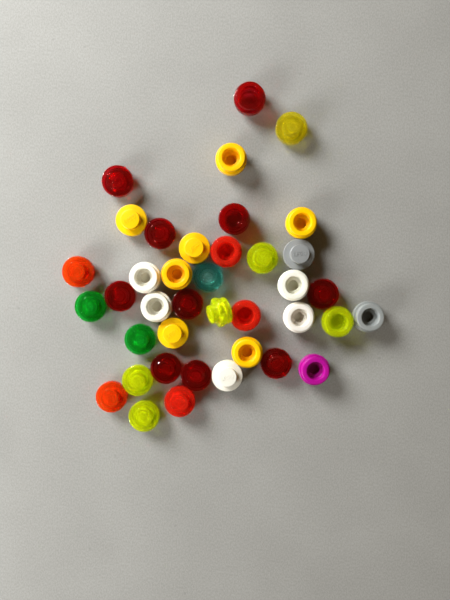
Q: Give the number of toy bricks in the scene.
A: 39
